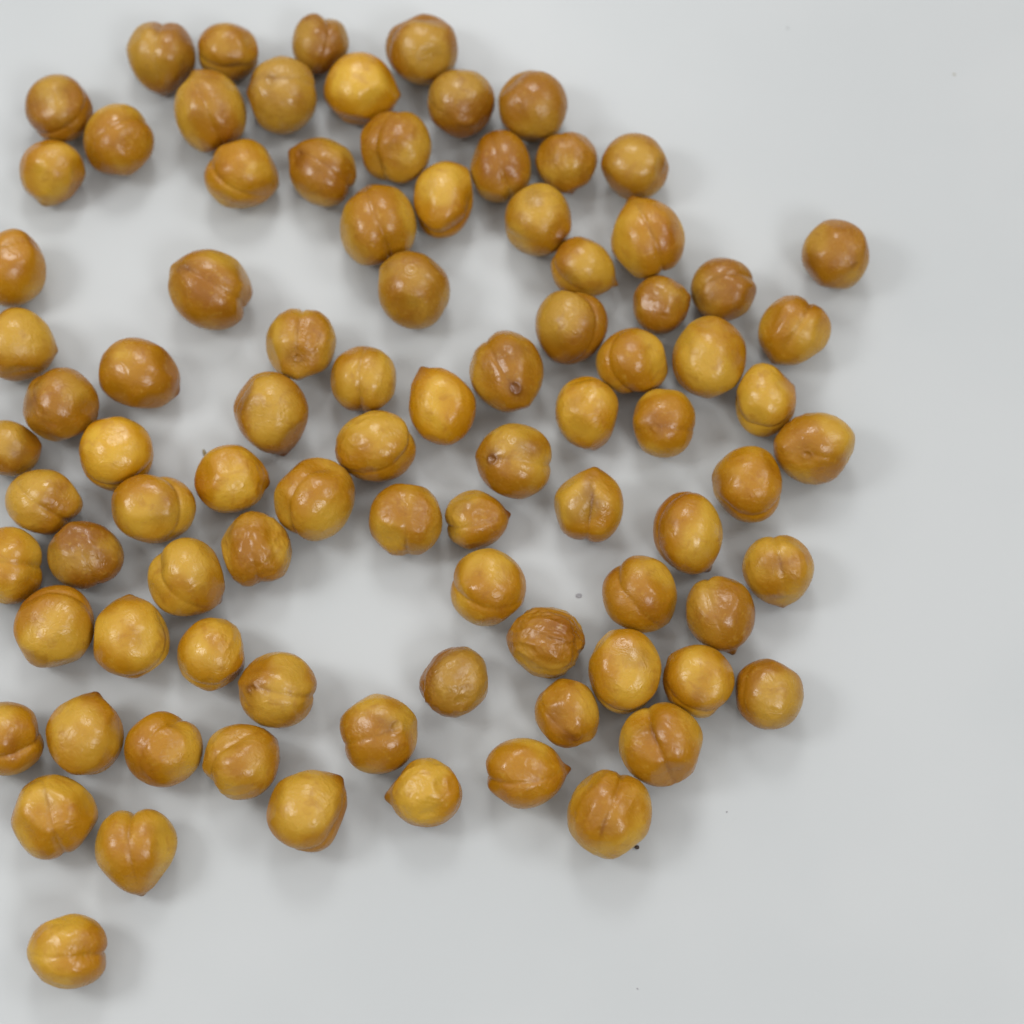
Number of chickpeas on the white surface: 89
